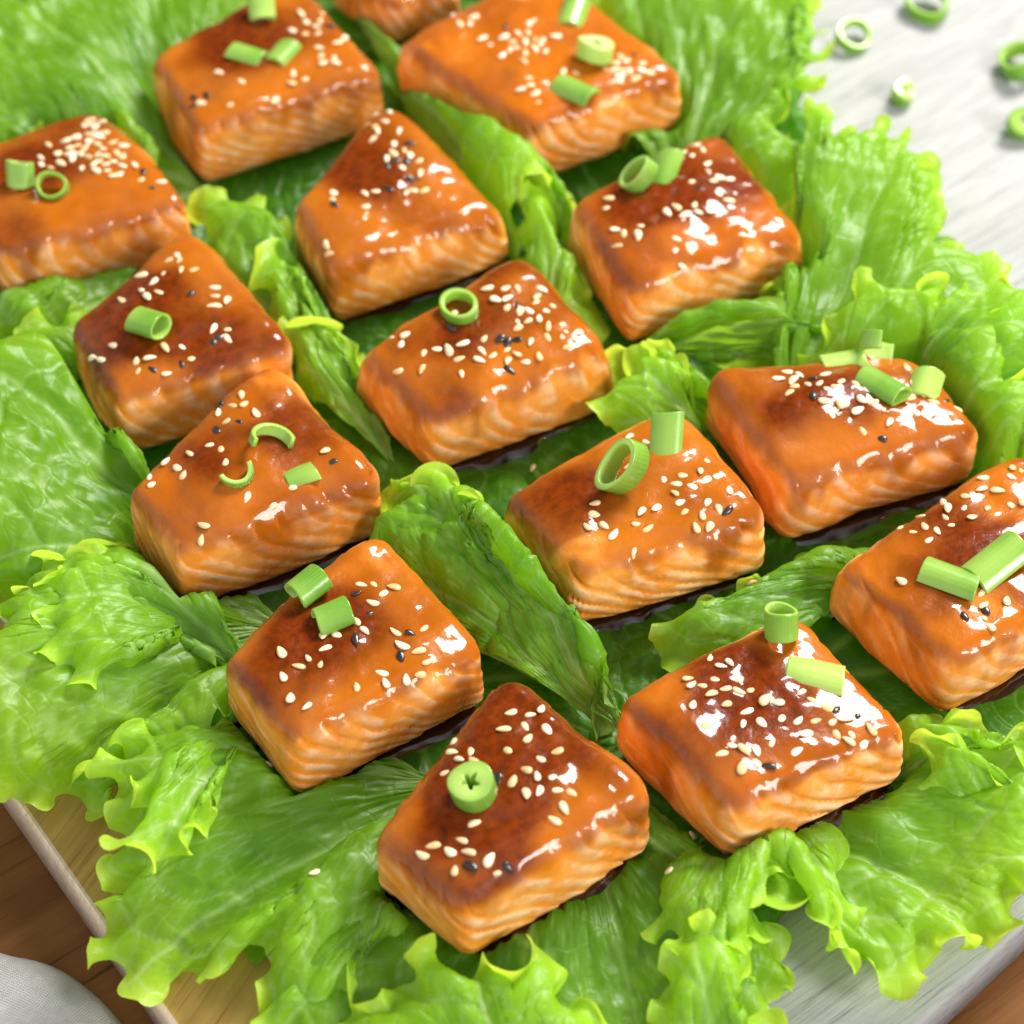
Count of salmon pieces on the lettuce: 15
